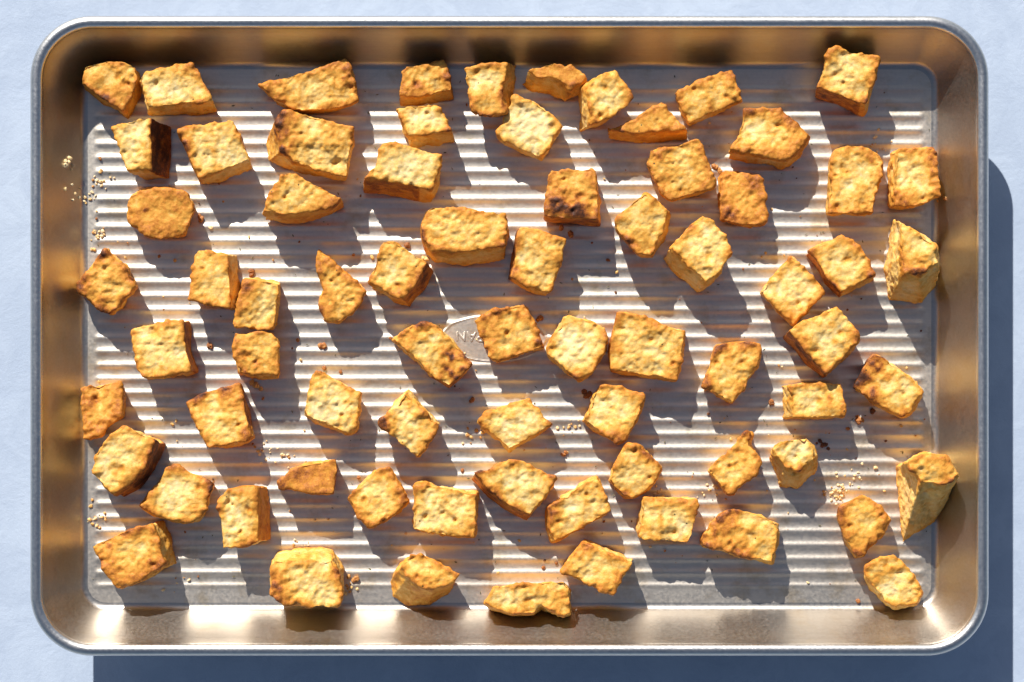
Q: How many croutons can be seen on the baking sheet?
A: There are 73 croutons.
